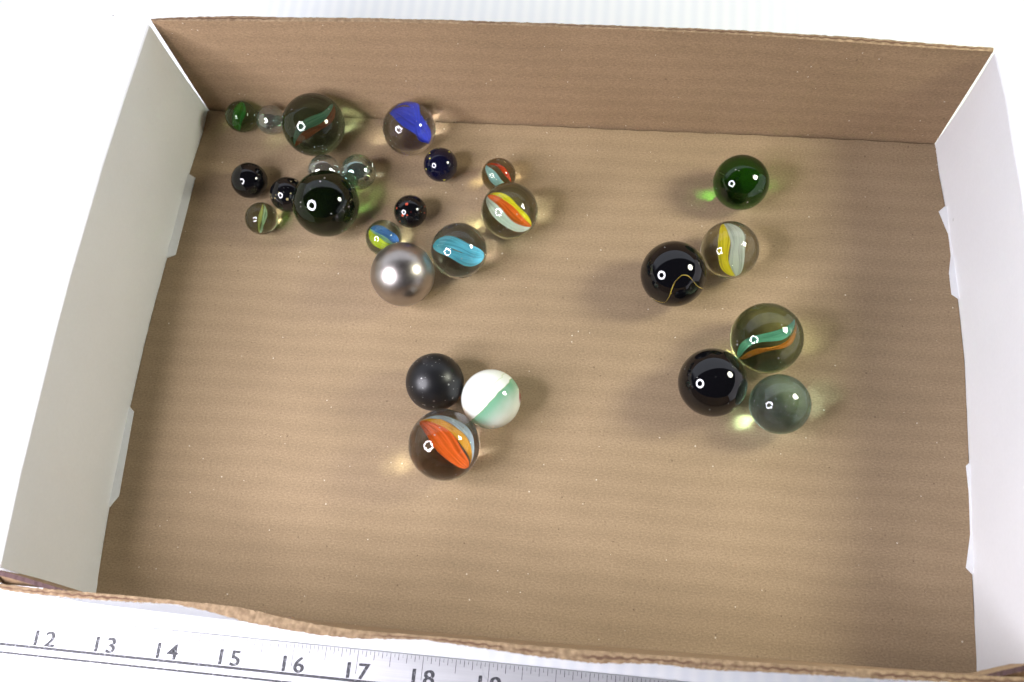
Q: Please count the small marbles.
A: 11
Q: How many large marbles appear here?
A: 15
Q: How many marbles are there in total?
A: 26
